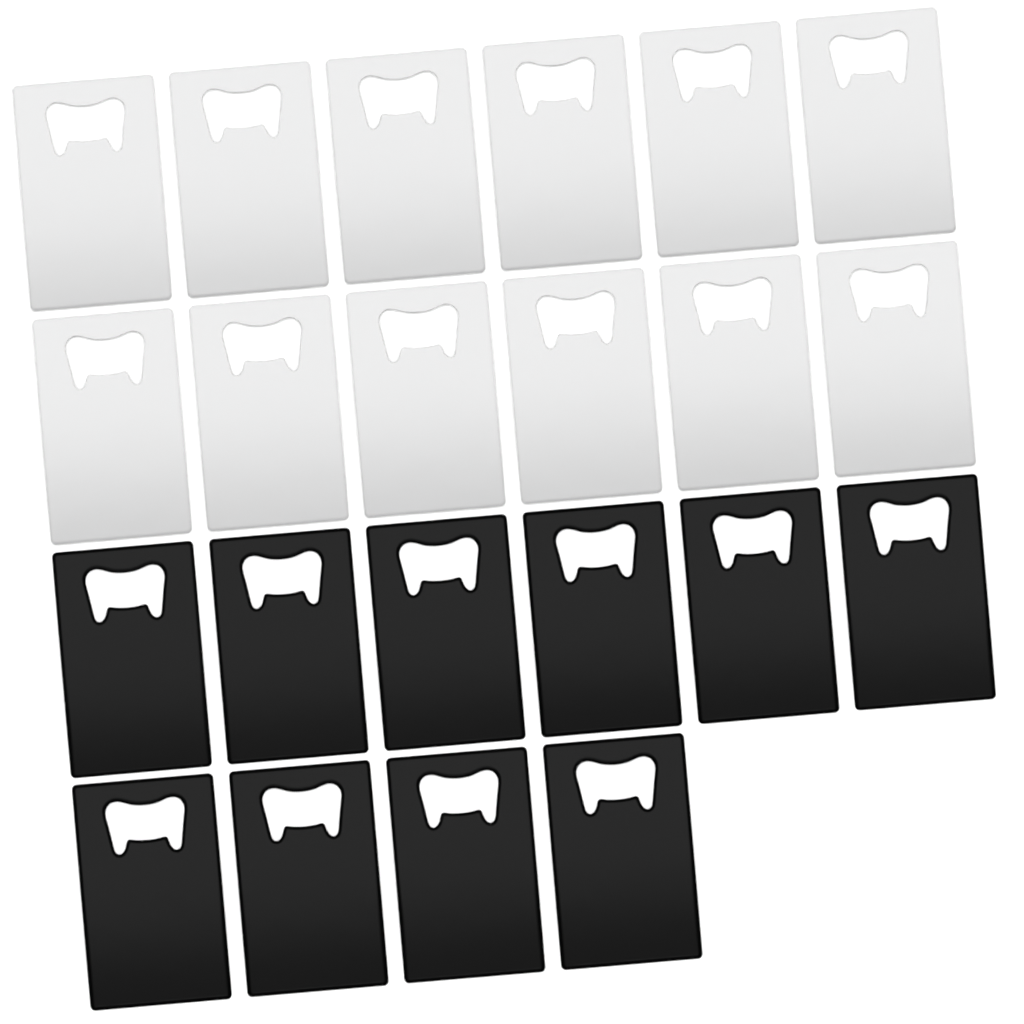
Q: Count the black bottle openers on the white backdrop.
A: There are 10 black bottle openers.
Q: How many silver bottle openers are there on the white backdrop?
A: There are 12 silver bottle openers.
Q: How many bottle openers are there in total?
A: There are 22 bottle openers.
